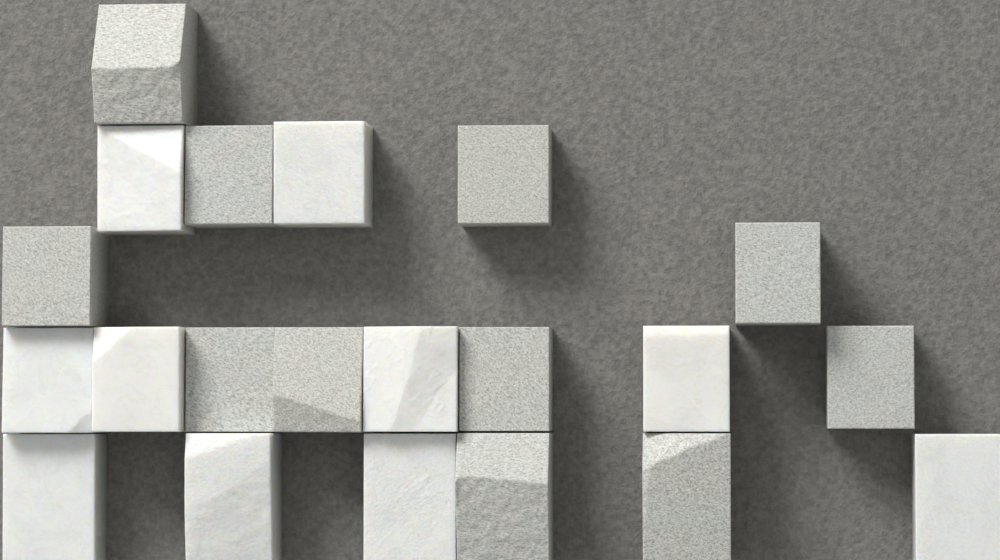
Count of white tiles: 10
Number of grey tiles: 11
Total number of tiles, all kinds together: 21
